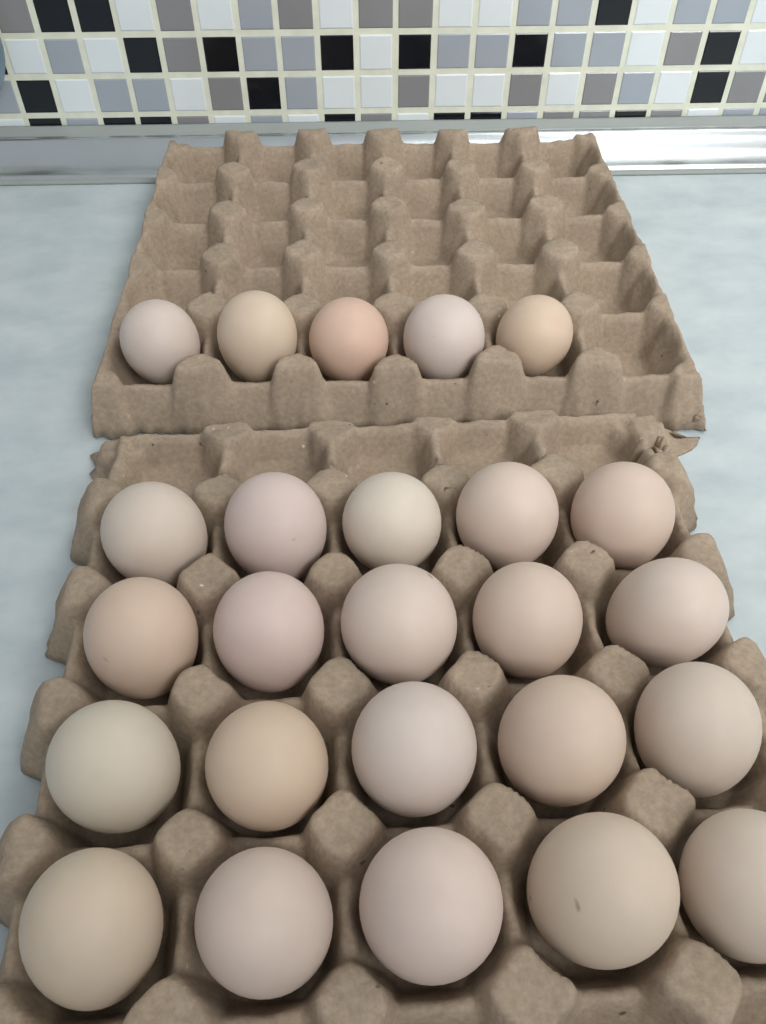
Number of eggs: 25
